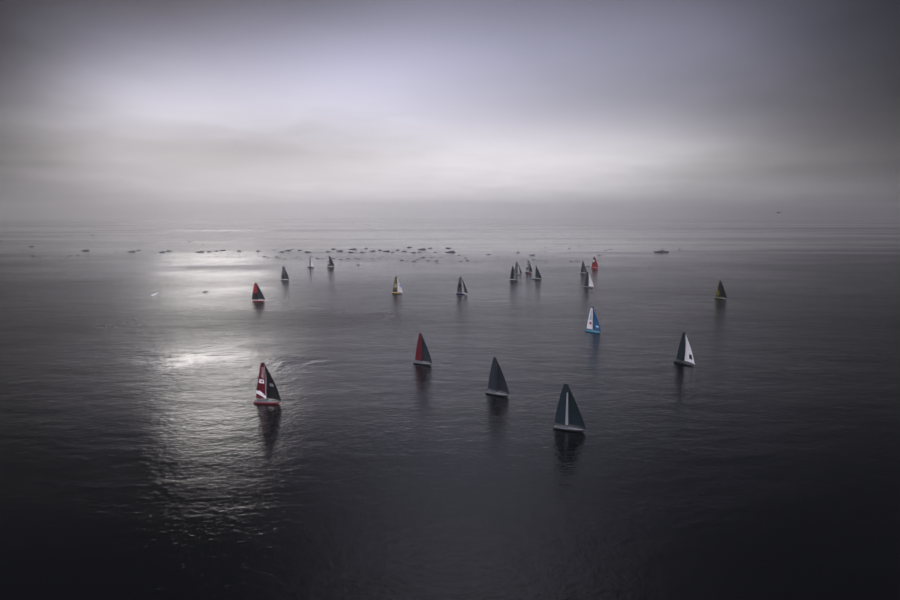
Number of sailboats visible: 20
